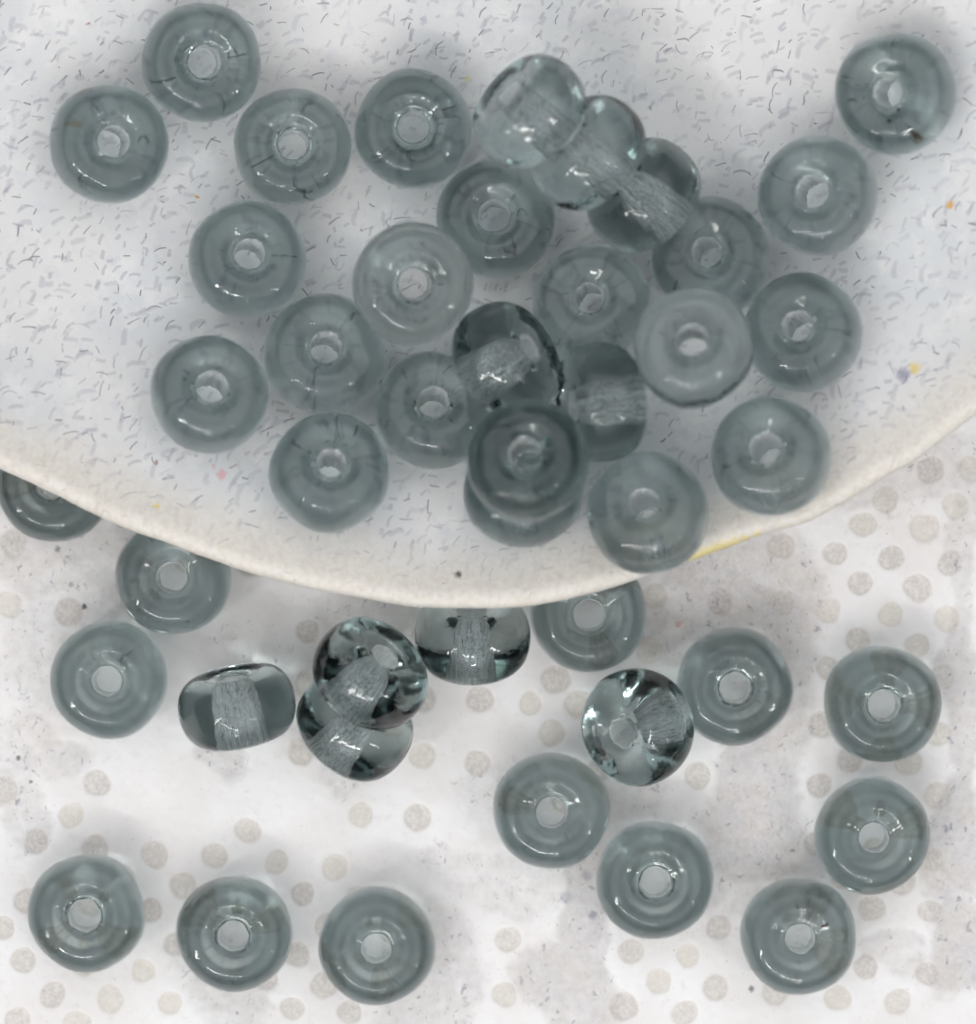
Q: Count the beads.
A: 44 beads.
